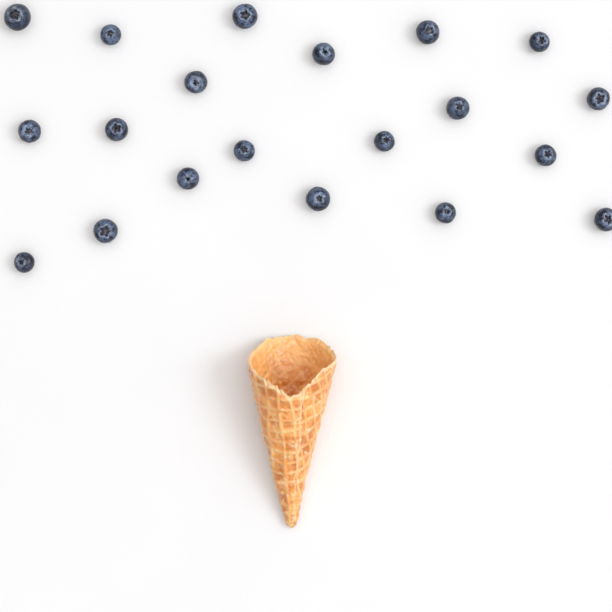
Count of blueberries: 20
